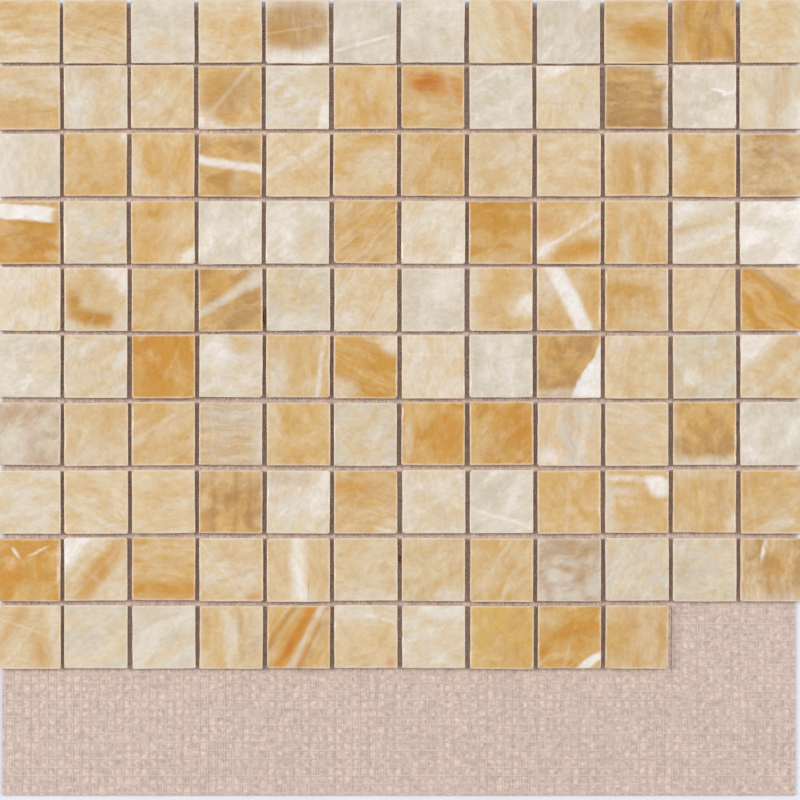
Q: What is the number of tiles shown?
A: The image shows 118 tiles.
